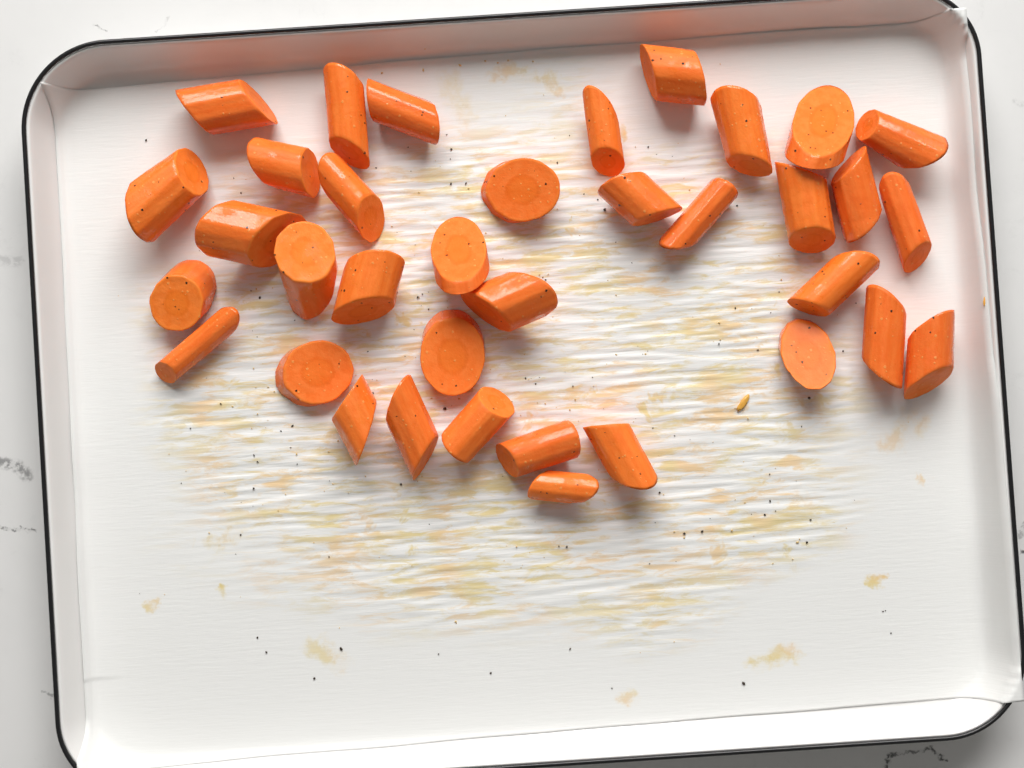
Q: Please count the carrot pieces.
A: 36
